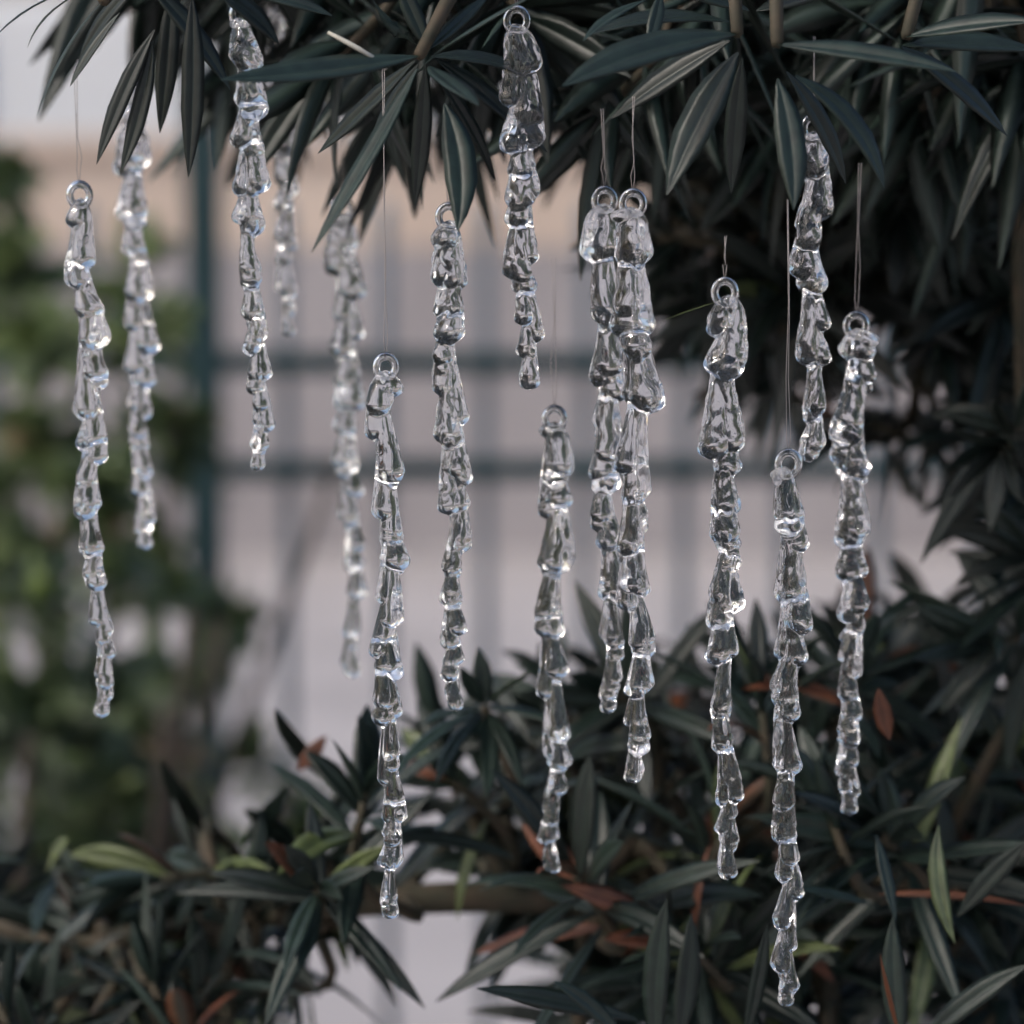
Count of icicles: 15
